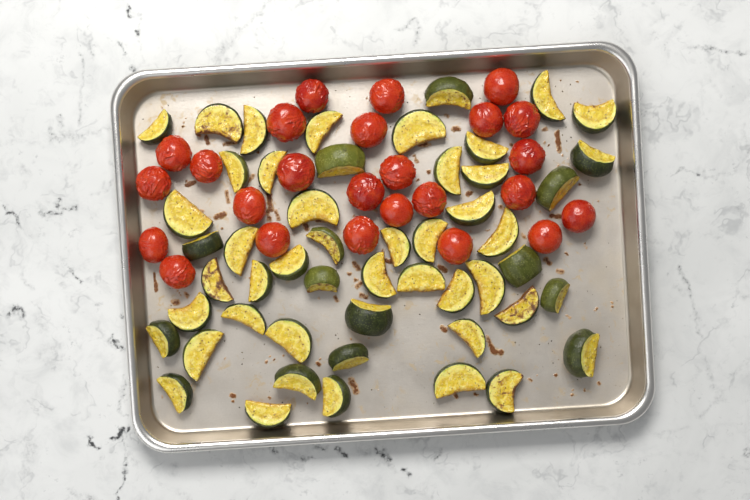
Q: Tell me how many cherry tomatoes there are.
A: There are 25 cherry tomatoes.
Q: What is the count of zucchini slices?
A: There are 51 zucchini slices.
